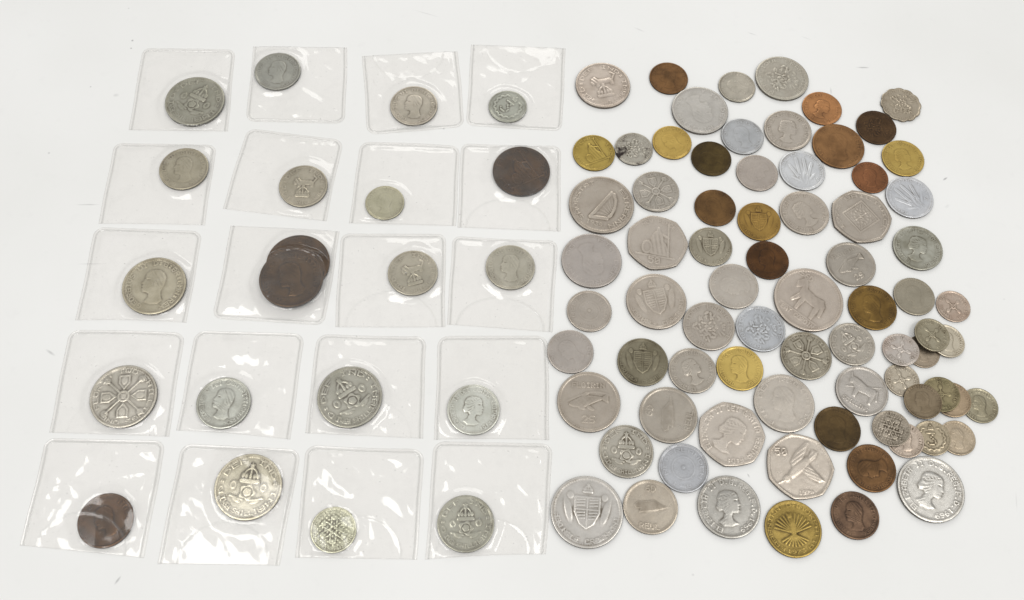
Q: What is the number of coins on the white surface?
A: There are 97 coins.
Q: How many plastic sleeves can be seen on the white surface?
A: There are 20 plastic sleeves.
